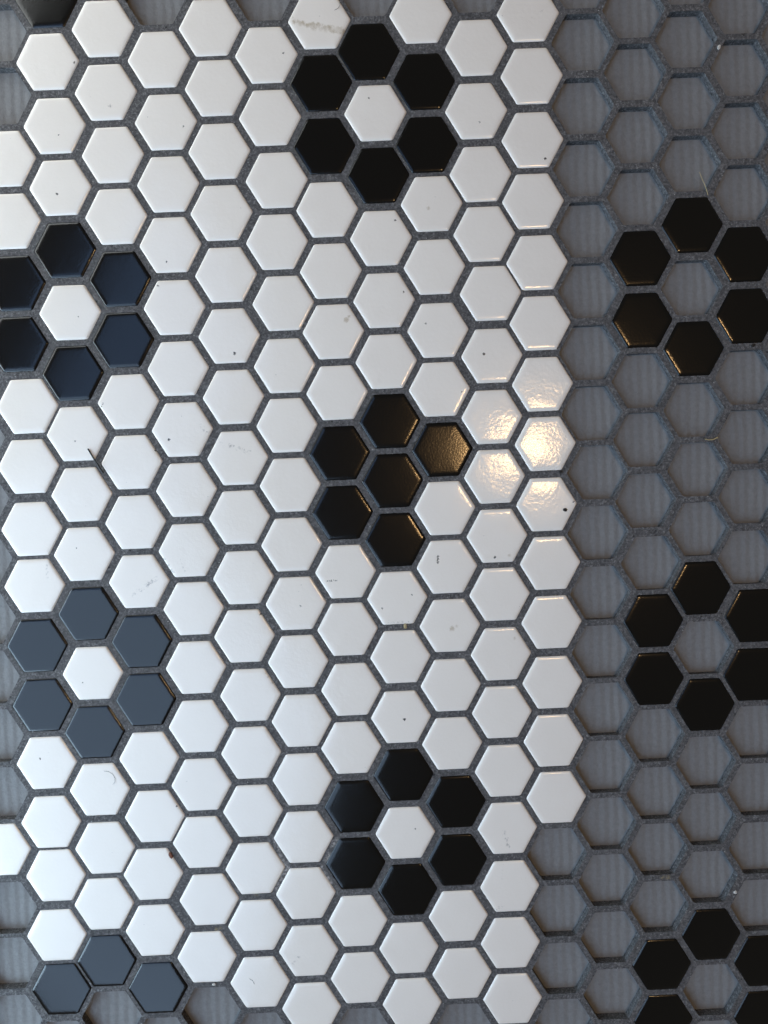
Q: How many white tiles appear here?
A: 148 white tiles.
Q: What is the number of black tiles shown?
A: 51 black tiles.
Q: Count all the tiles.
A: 199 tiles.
